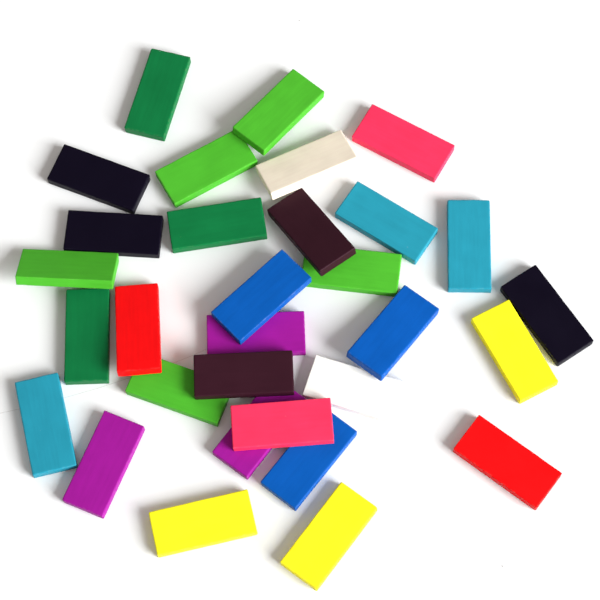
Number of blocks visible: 31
